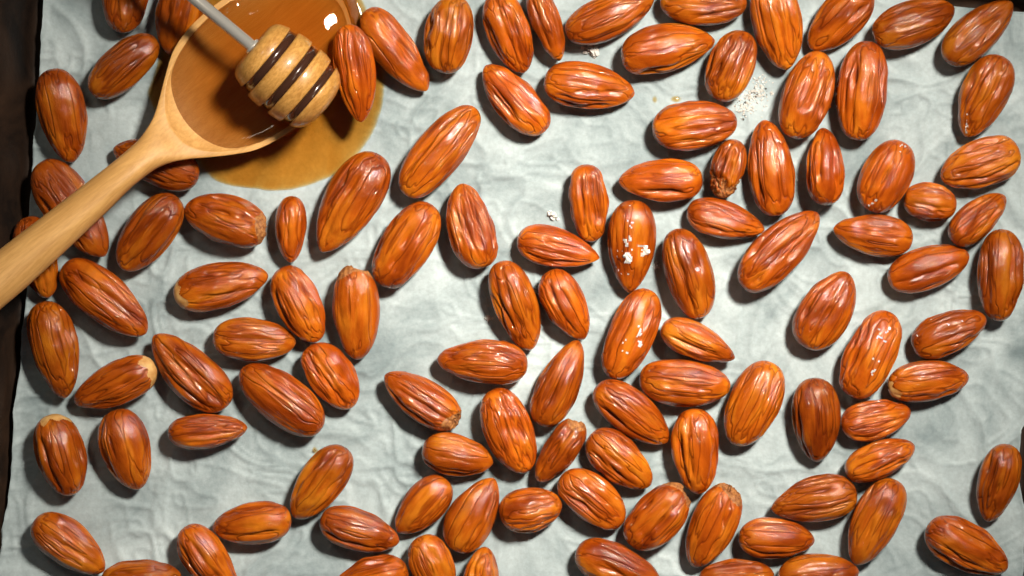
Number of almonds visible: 108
